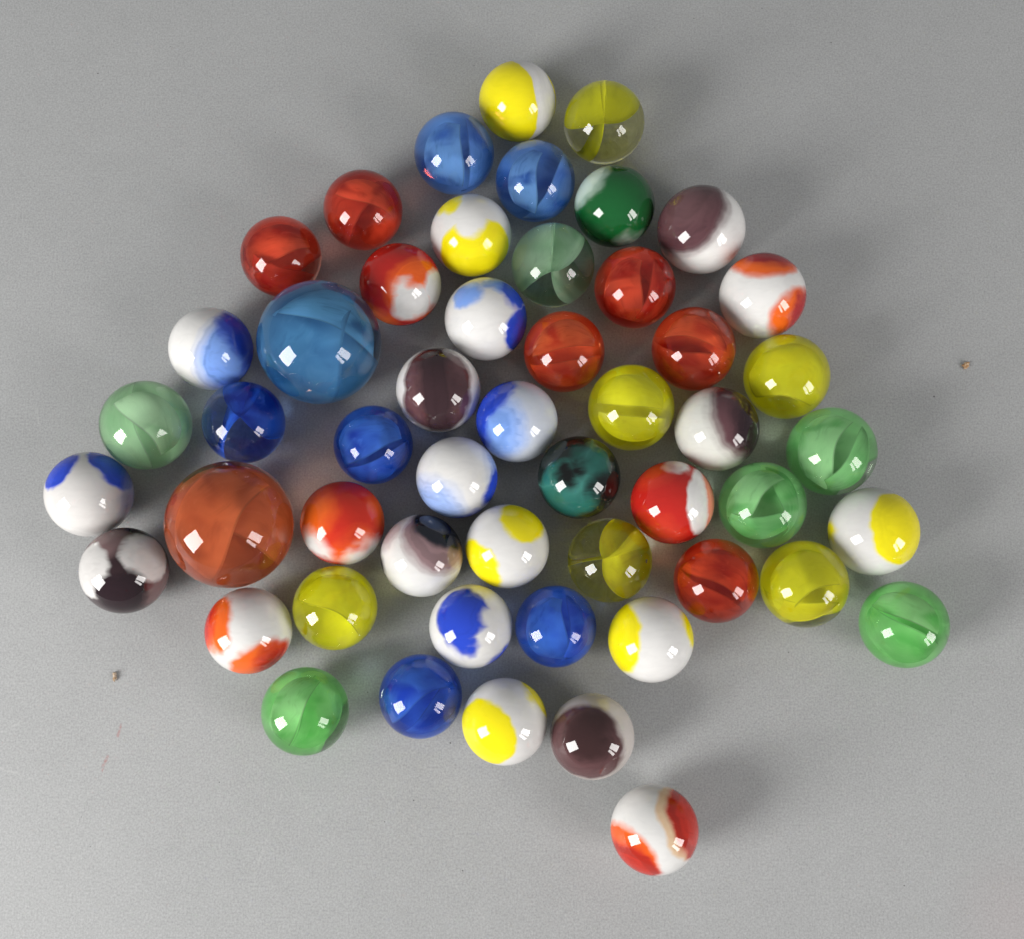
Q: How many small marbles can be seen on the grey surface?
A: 50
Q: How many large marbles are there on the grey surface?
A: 2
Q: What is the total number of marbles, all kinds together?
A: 52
